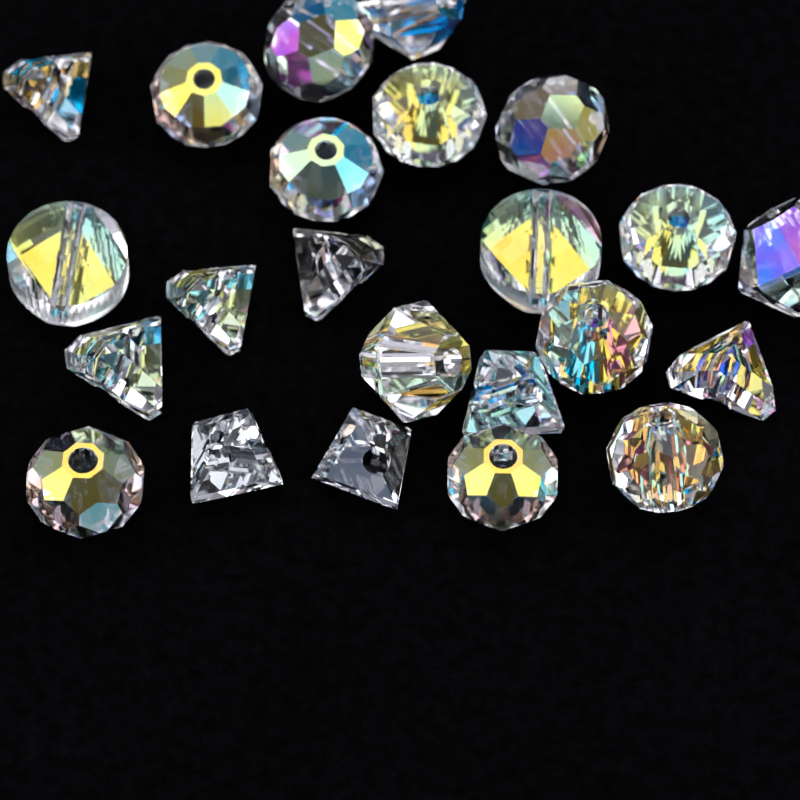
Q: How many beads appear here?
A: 23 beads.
